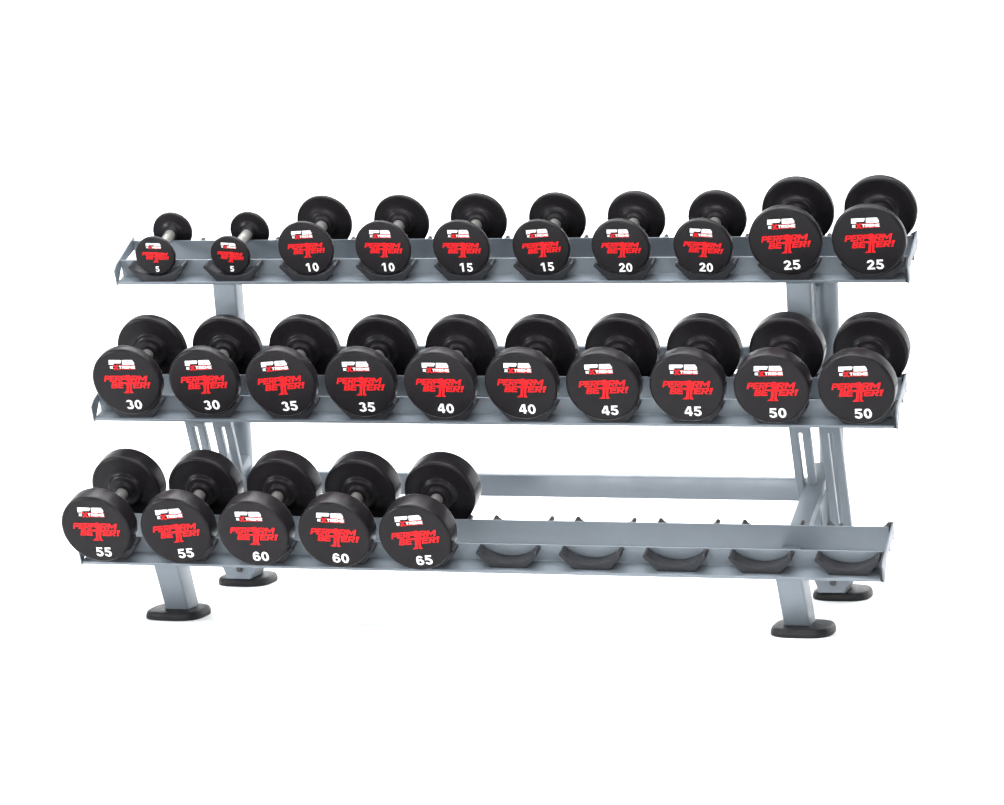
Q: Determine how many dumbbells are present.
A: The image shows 25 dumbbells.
